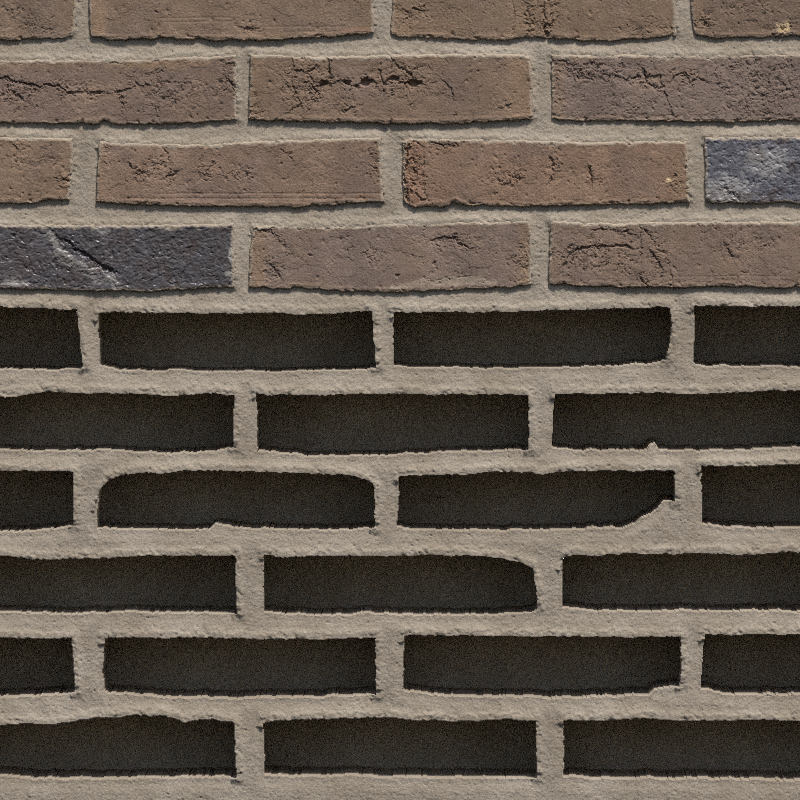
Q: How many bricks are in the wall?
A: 14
